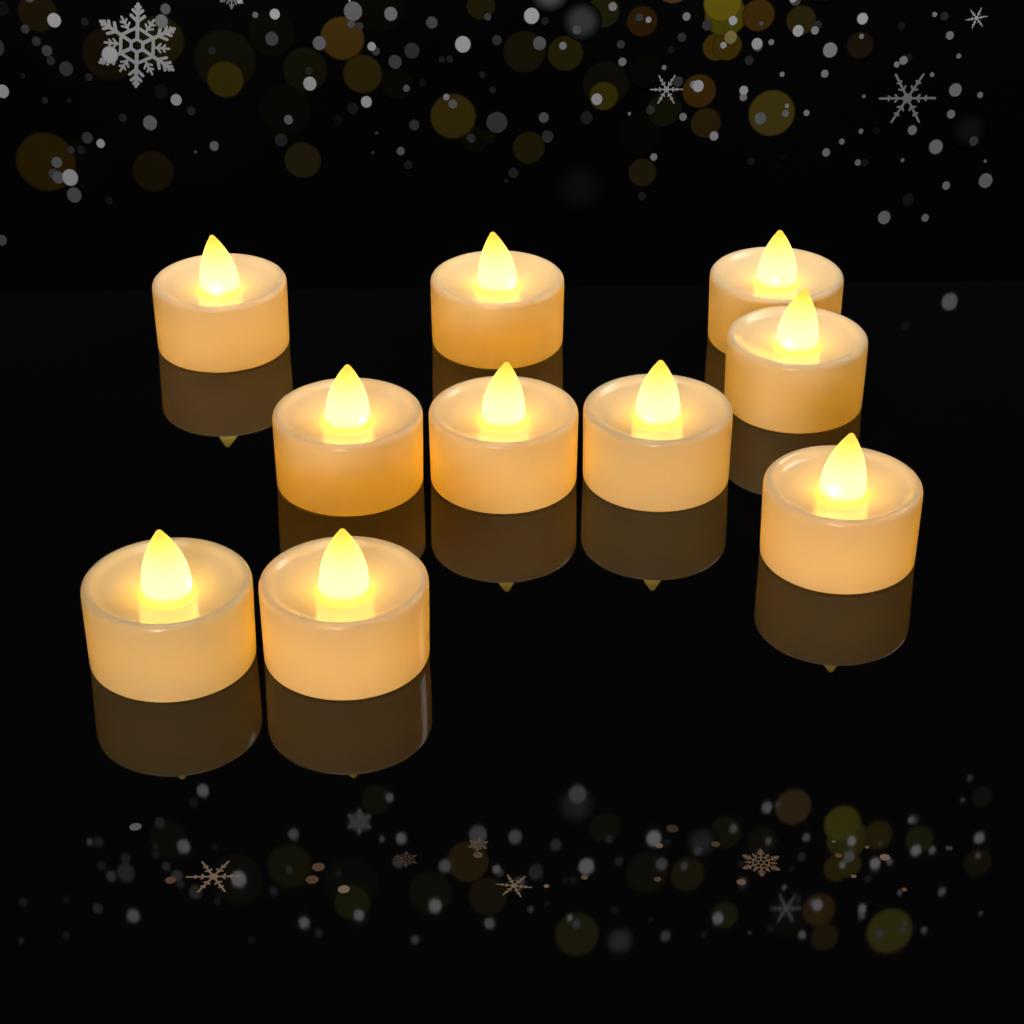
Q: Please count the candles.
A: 10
